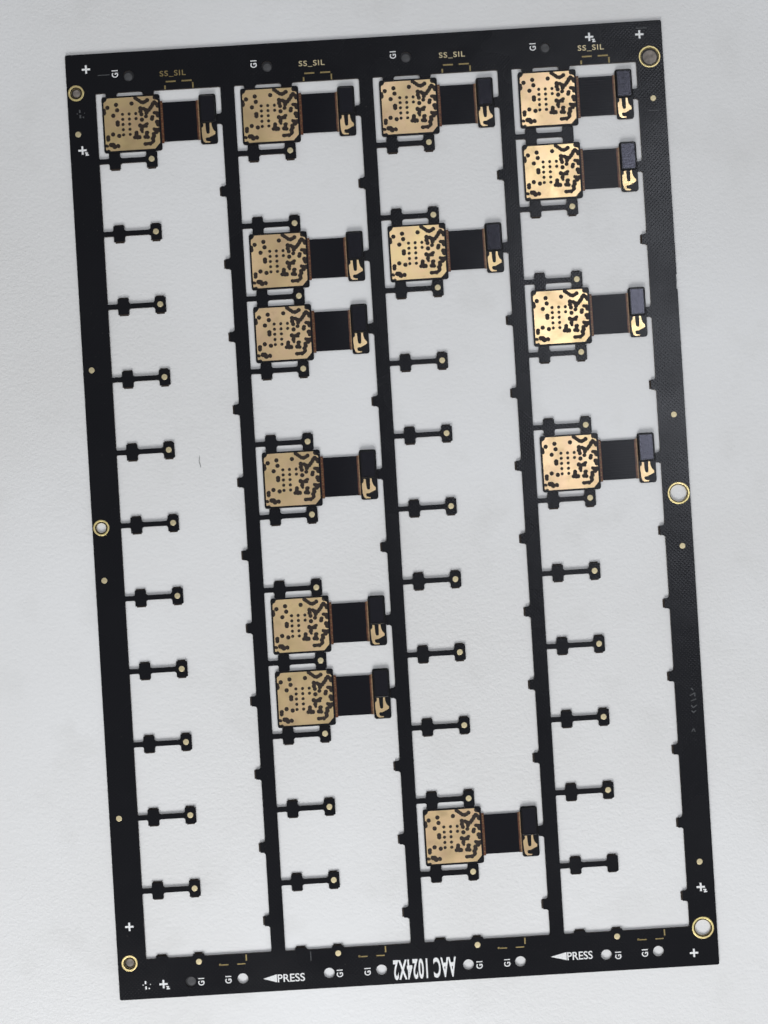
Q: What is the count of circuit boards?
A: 14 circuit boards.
